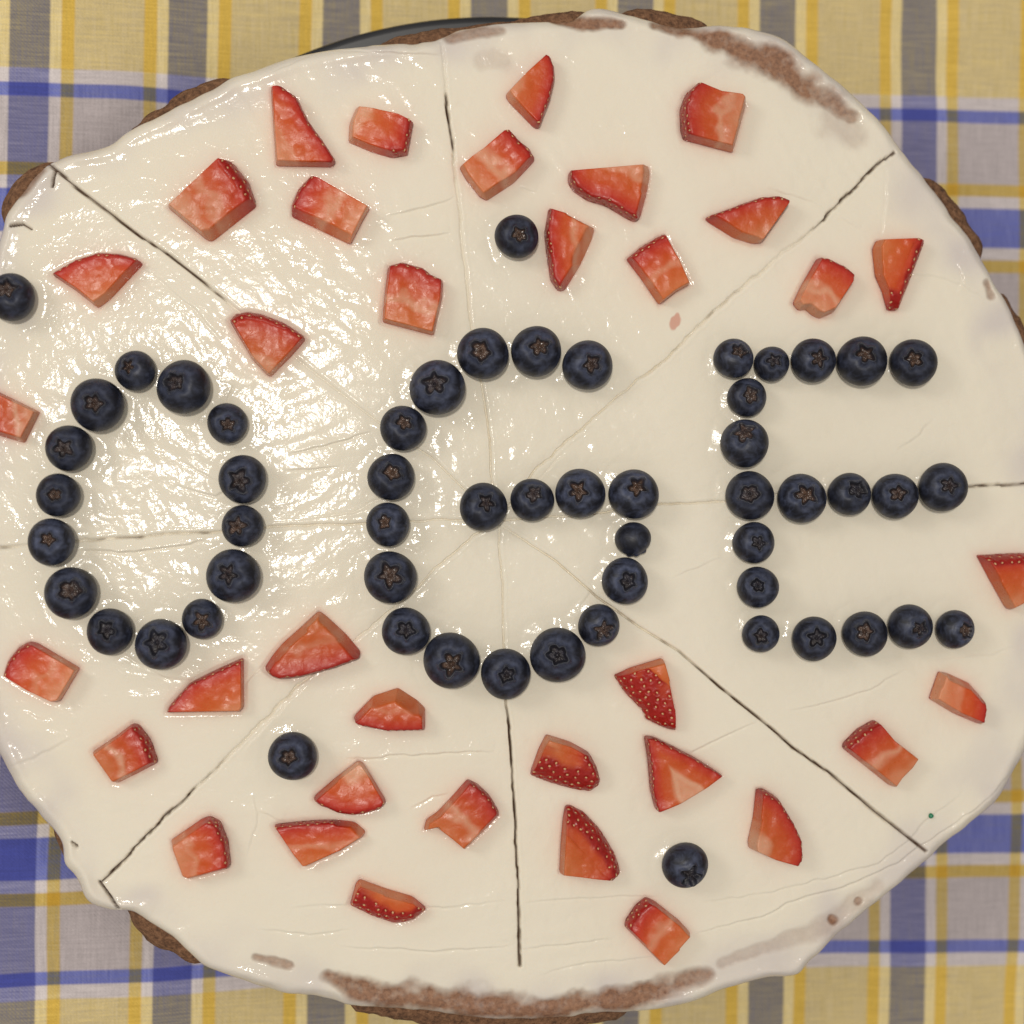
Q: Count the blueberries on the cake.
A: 56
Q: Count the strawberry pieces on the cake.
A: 36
